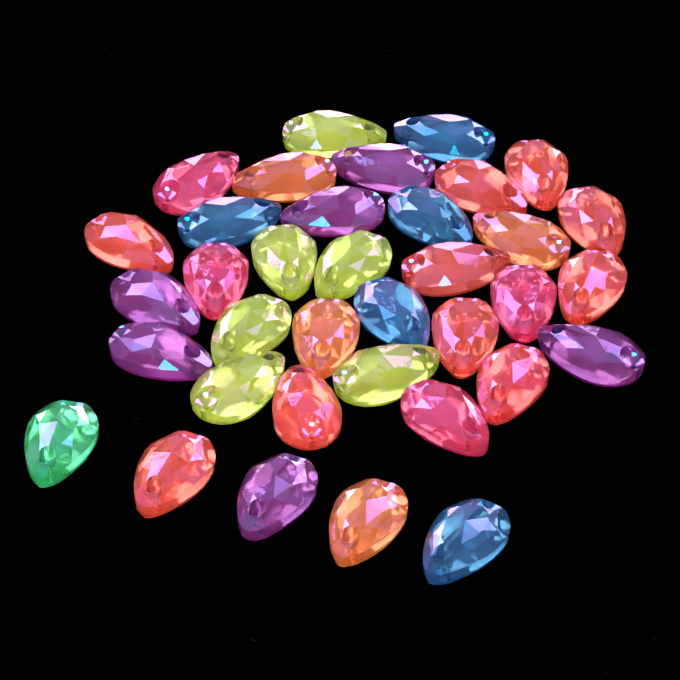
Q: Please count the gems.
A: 36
